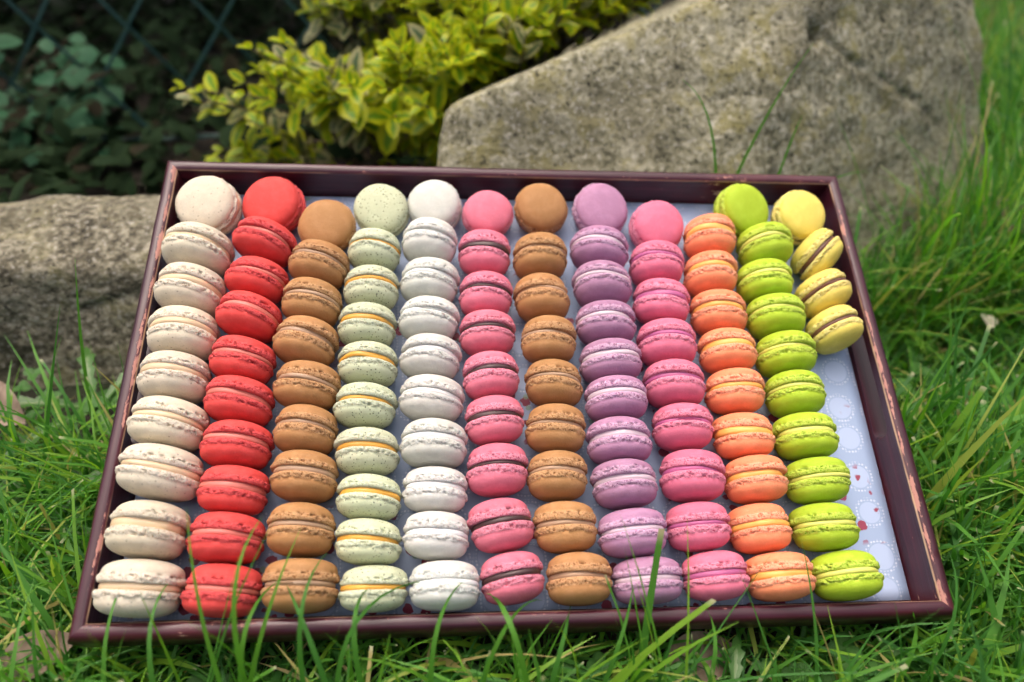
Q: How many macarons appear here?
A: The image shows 108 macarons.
